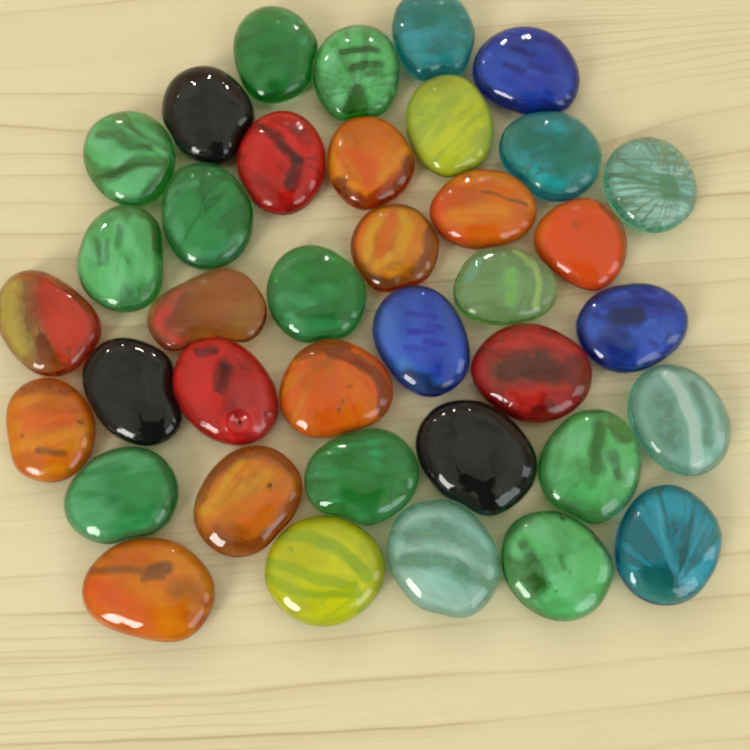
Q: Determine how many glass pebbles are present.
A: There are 38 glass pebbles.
